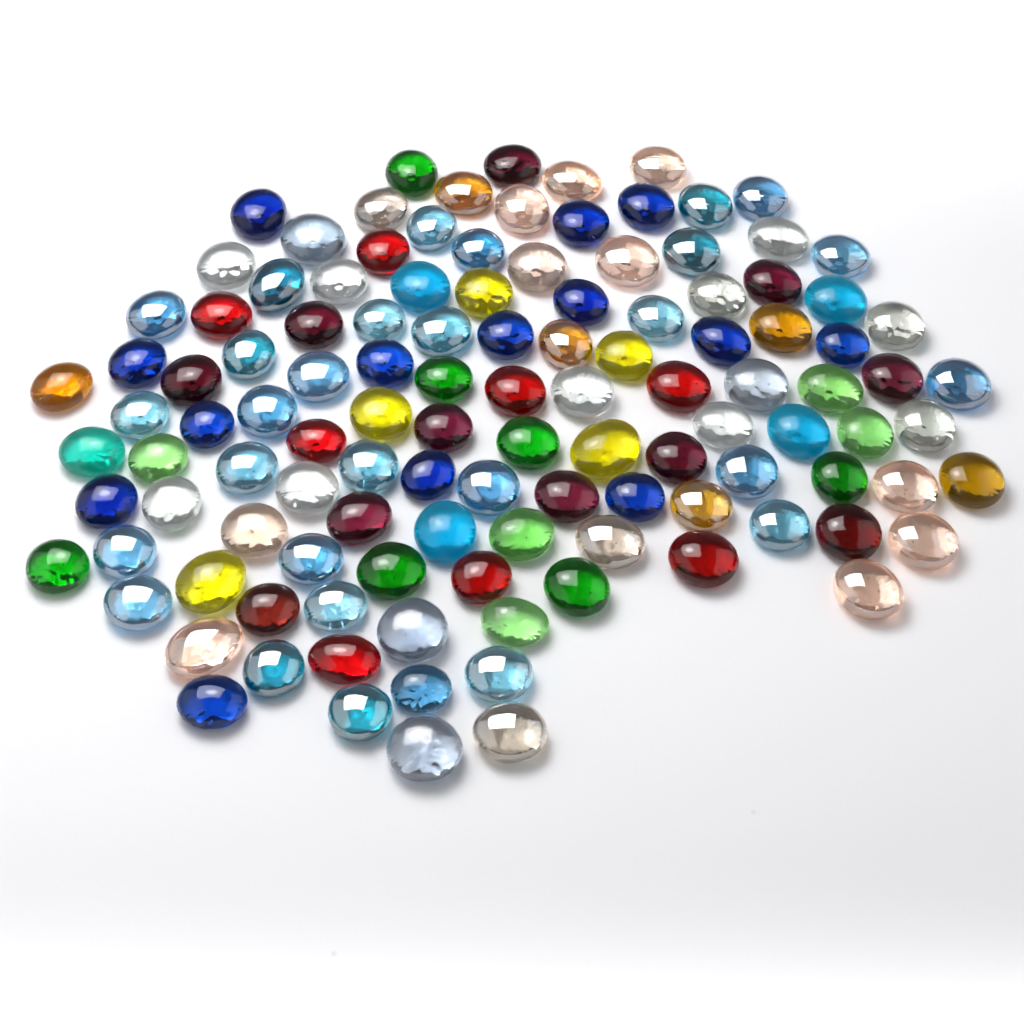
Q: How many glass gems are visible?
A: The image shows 117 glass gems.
